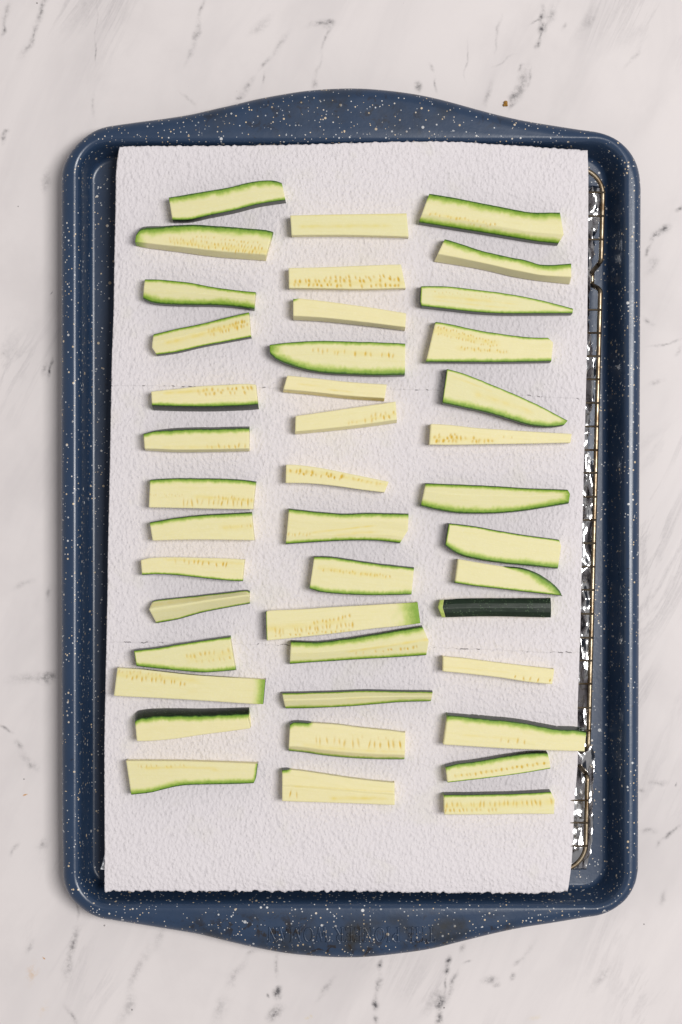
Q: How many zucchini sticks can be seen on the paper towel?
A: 42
